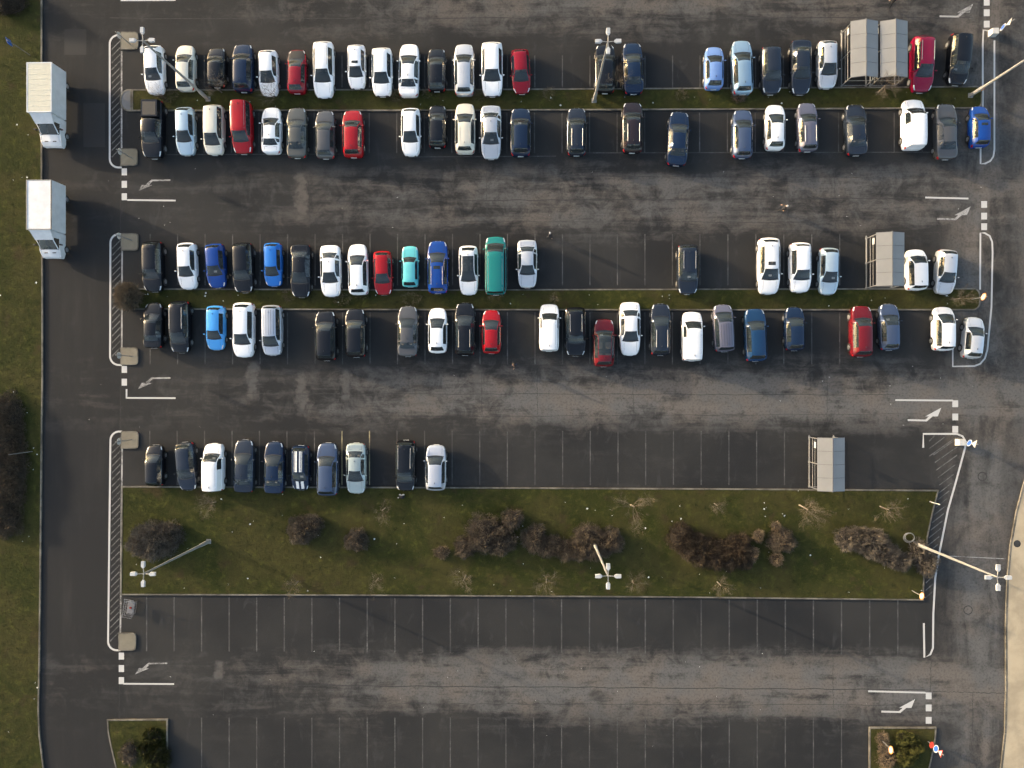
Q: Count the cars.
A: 100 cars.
